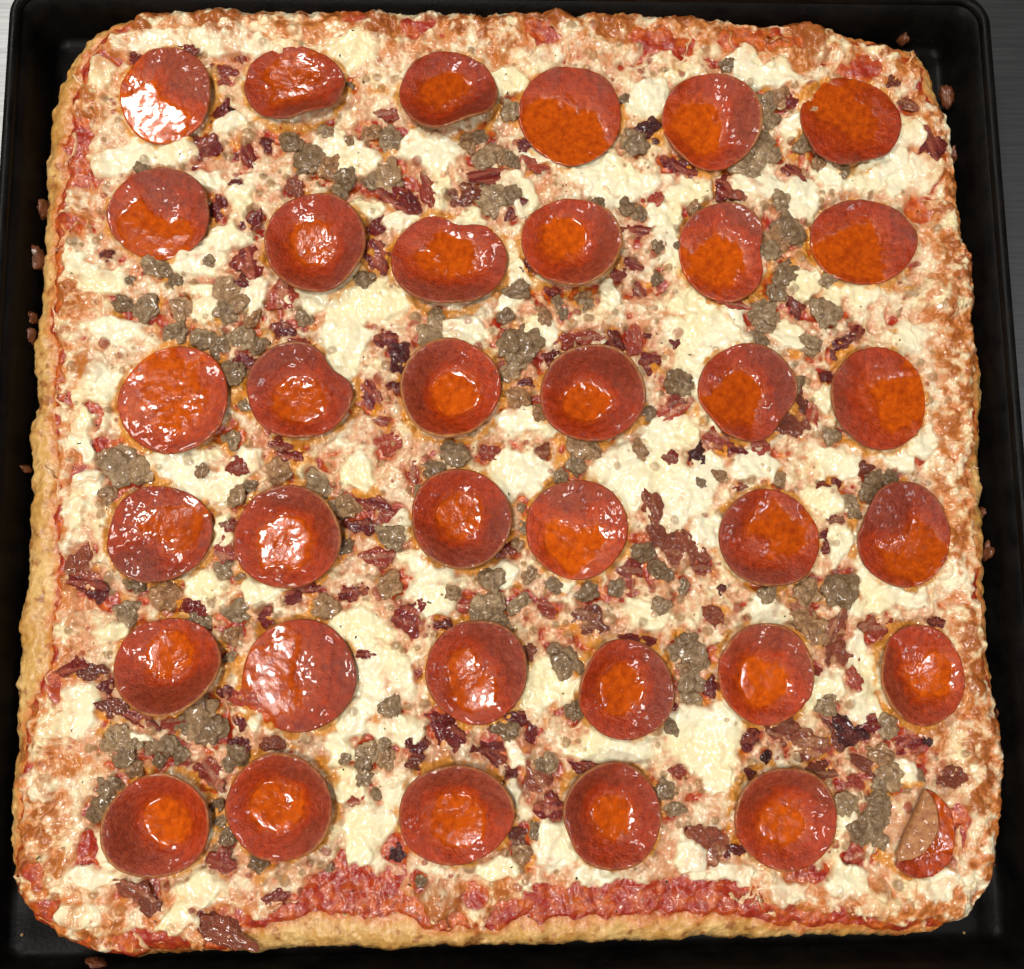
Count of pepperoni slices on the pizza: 36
